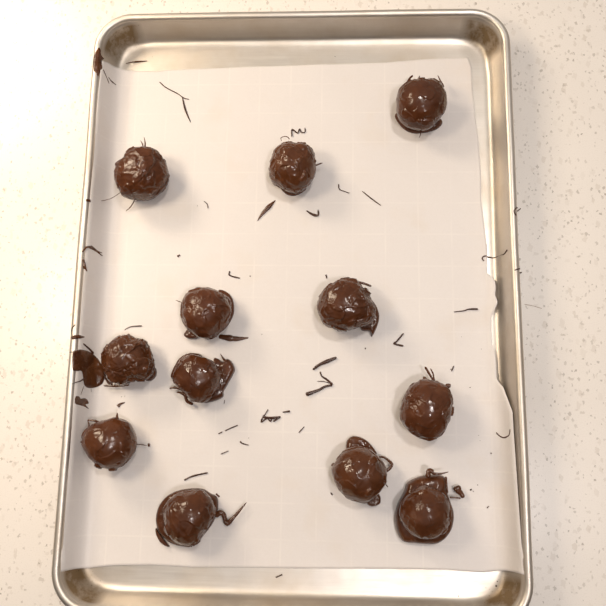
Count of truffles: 12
